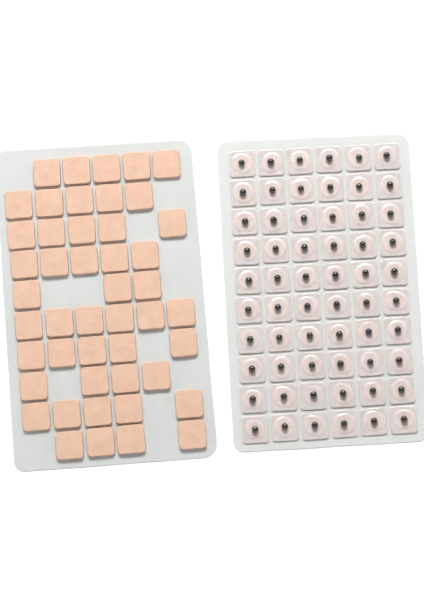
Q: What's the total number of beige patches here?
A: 47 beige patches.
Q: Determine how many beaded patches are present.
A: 60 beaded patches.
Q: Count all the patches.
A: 107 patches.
